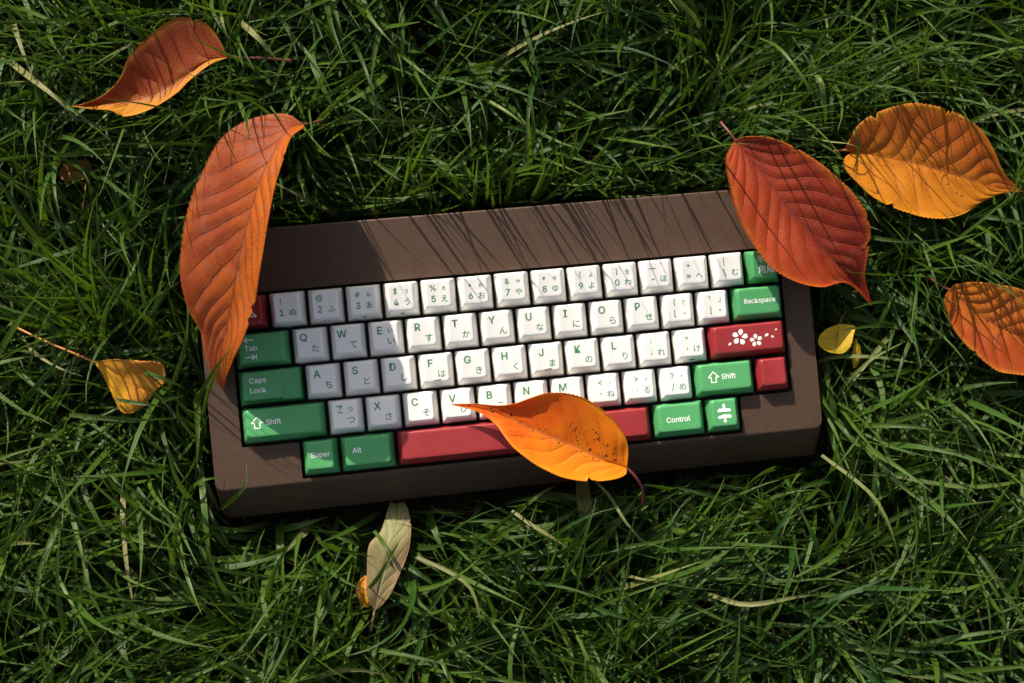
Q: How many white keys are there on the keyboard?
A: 46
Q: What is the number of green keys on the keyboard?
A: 10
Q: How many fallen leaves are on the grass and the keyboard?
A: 10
